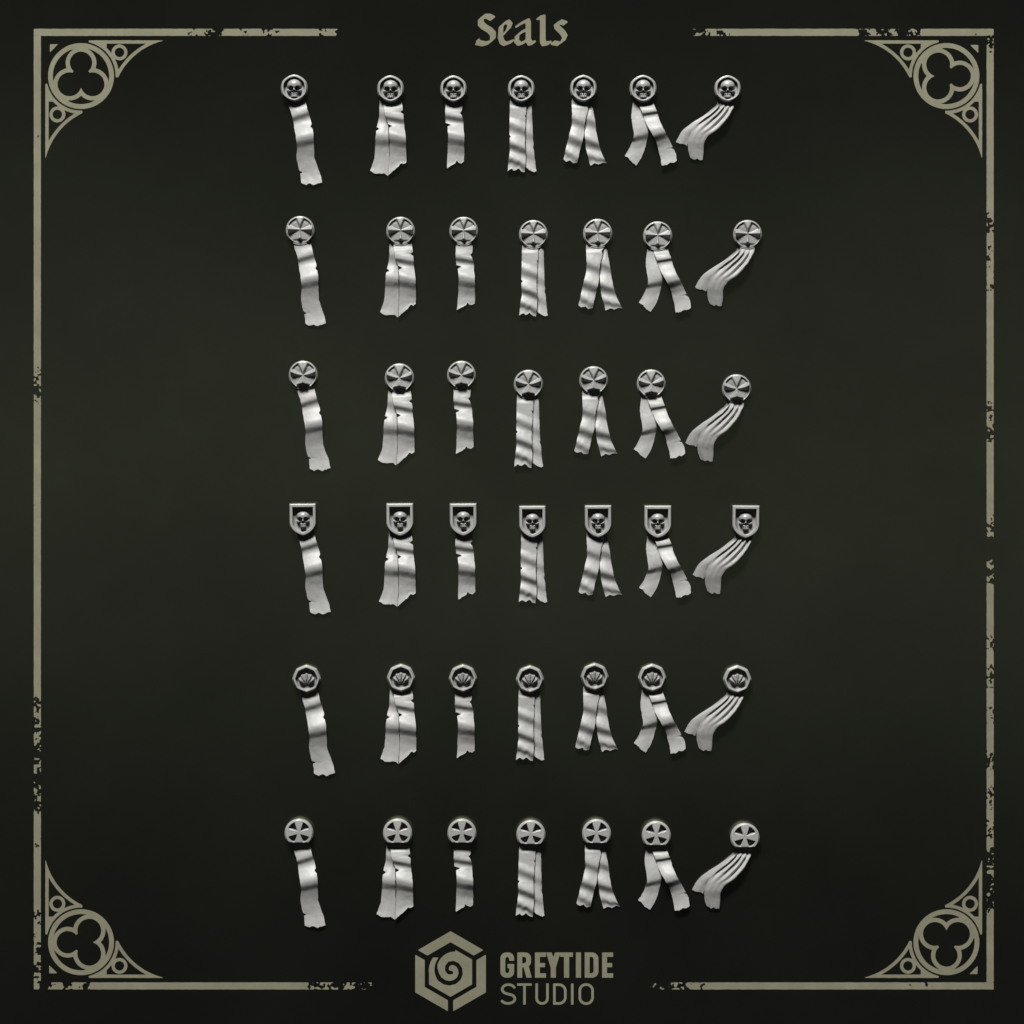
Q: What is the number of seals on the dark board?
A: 42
